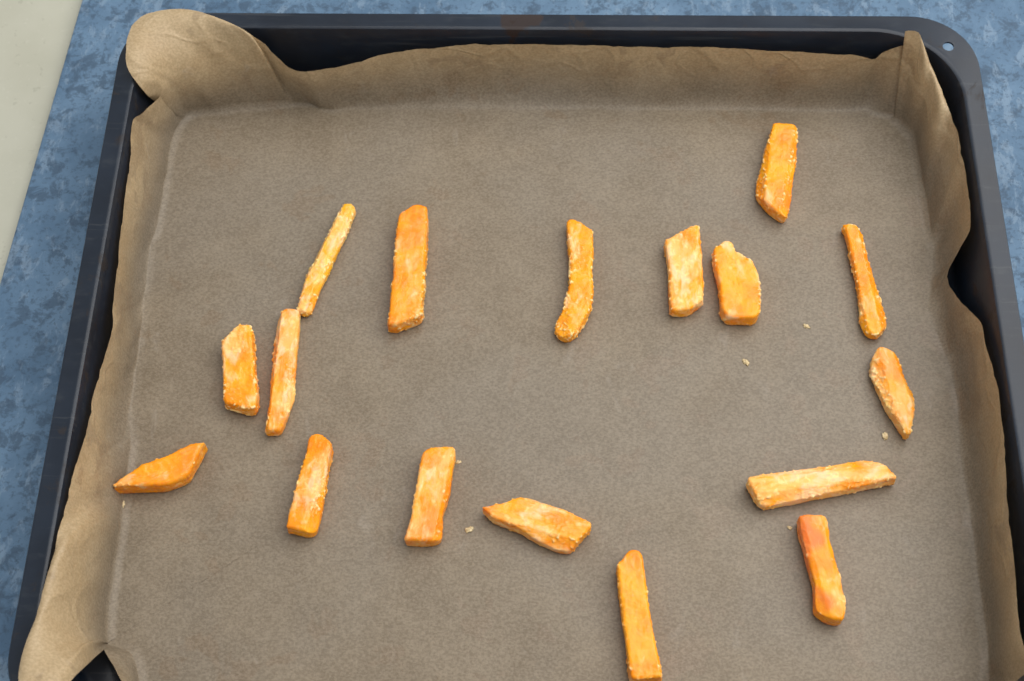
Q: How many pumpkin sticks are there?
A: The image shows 17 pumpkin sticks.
